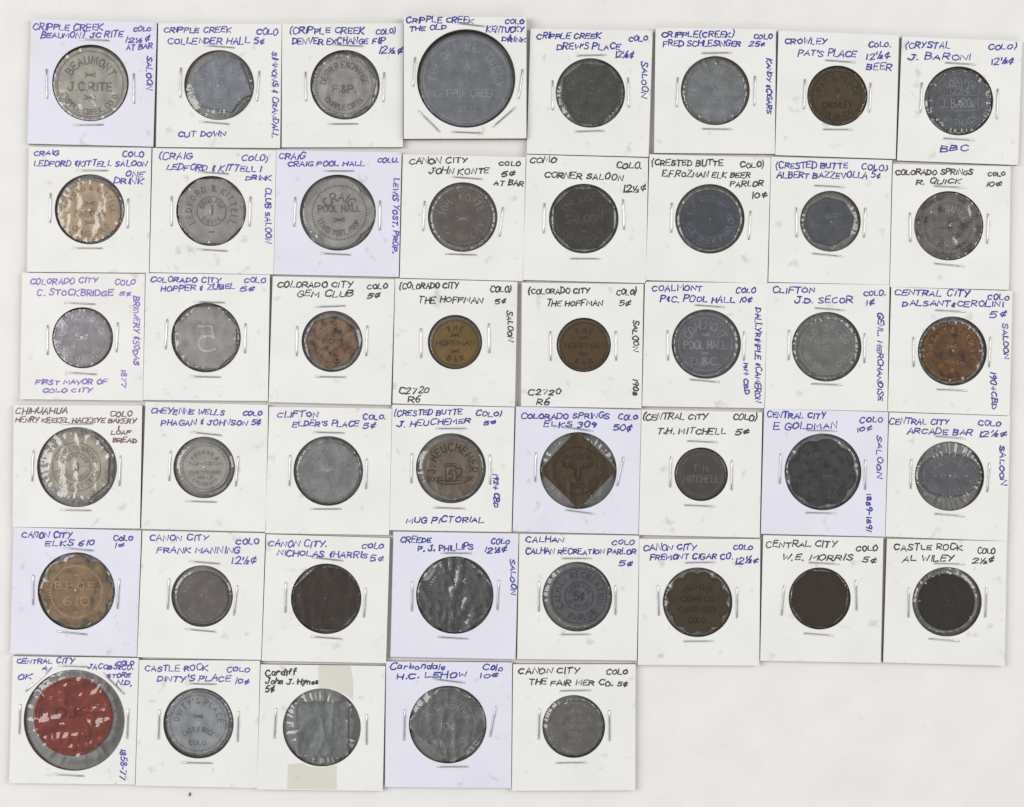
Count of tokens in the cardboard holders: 45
